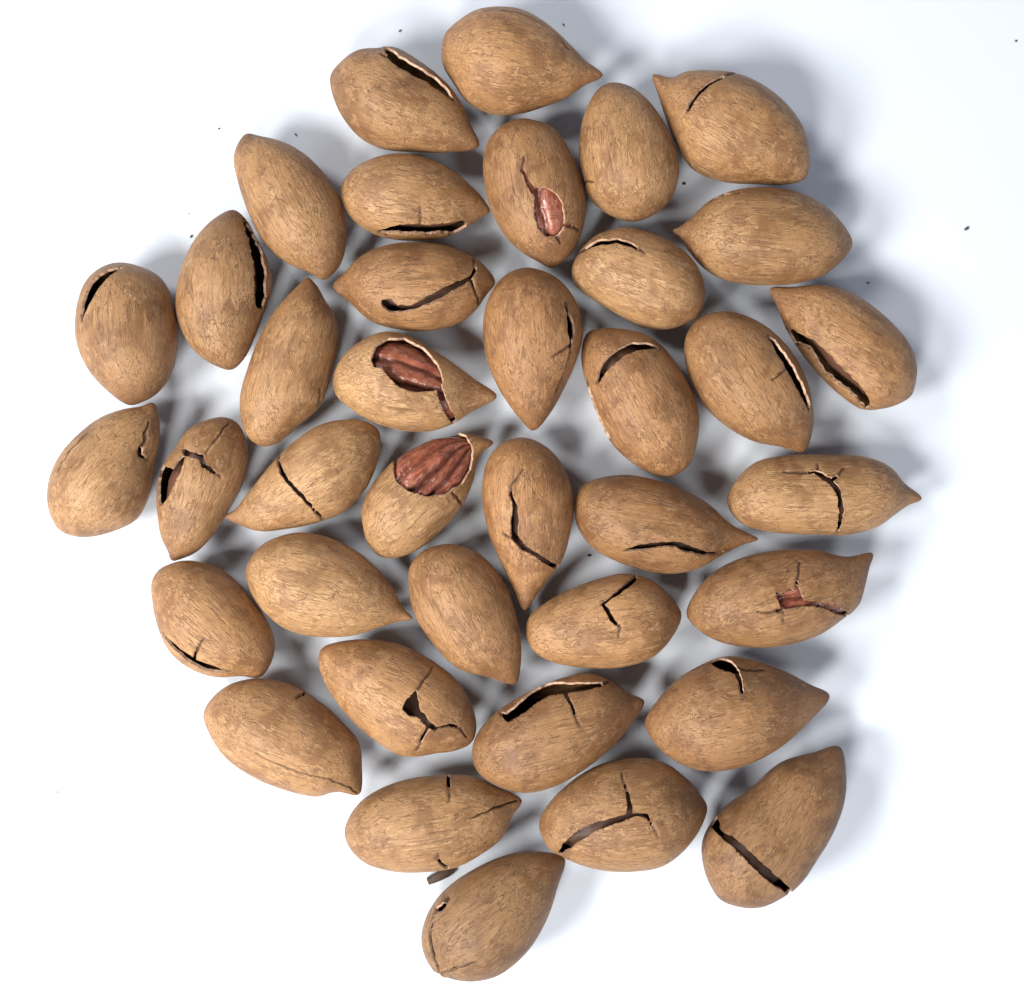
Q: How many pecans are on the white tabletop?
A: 38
